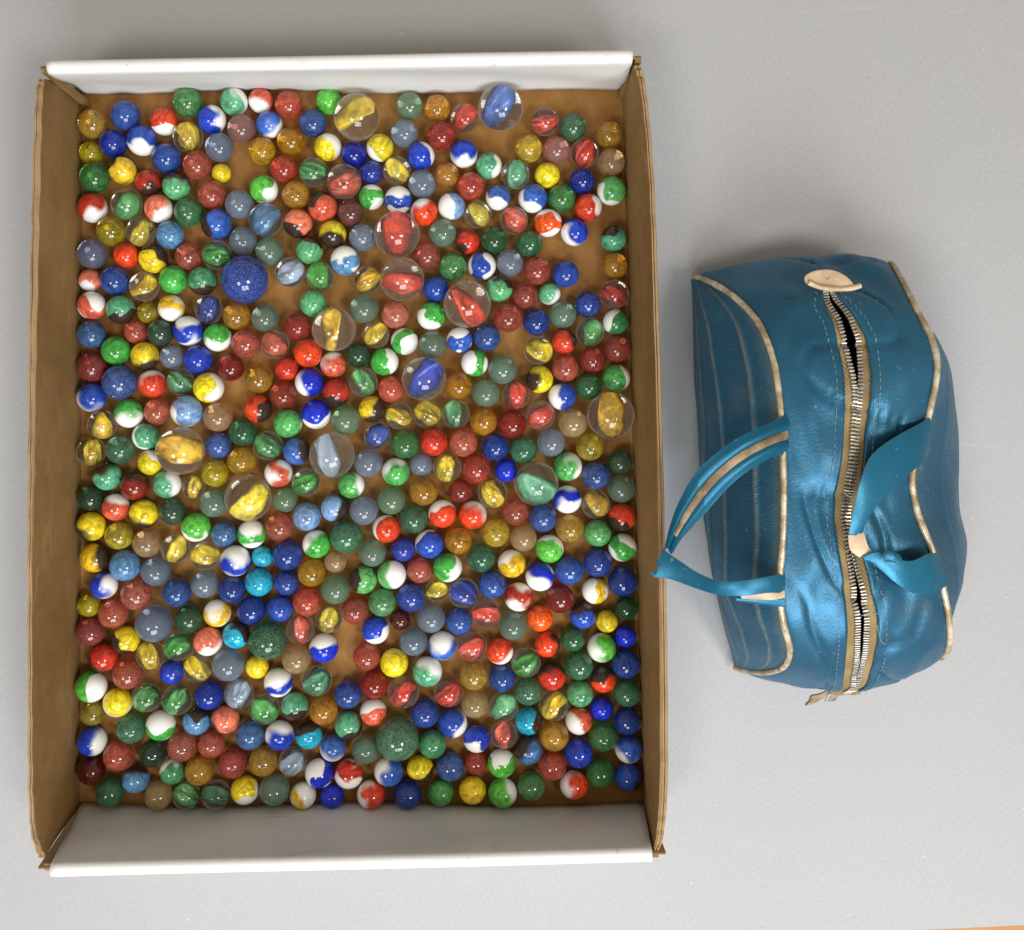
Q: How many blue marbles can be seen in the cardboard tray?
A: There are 131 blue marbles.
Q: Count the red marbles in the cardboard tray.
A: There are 111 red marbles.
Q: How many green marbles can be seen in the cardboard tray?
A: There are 128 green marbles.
